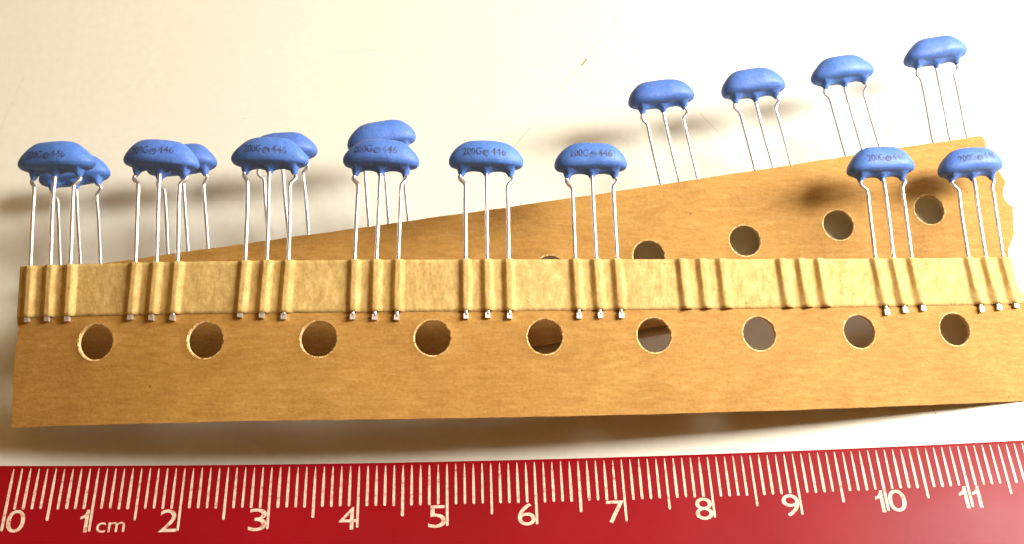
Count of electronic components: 16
